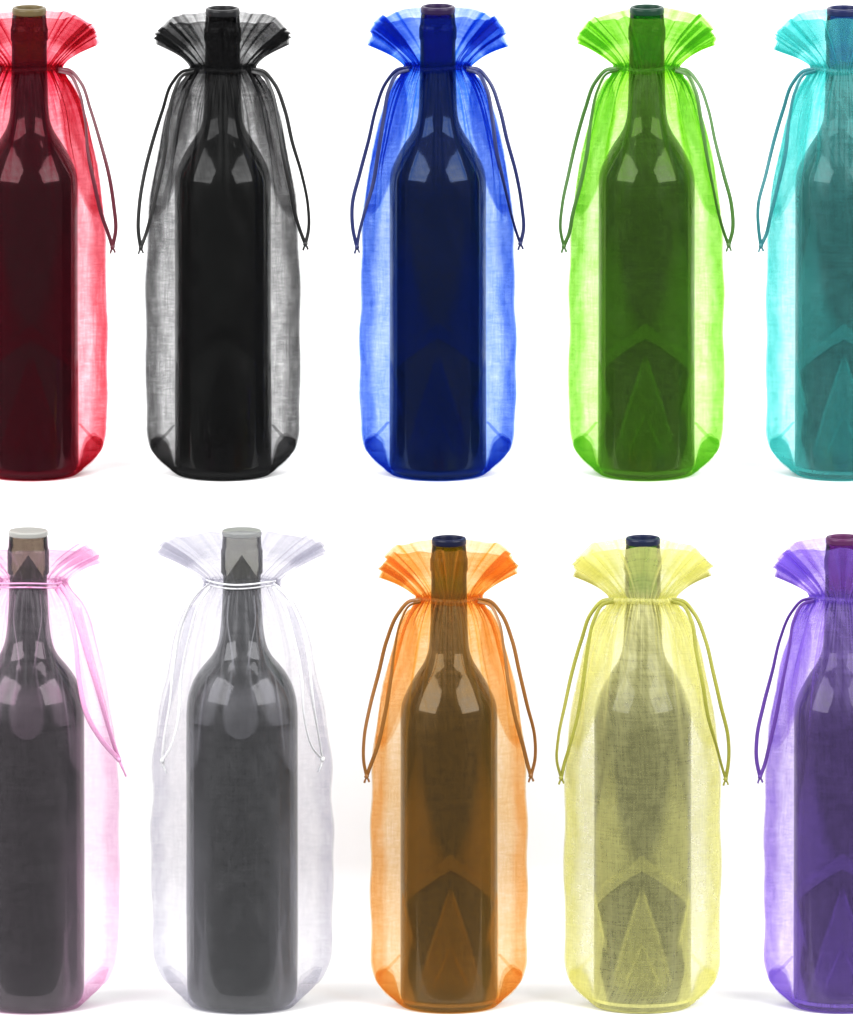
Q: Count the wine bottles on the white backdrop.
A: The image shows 10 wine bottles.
